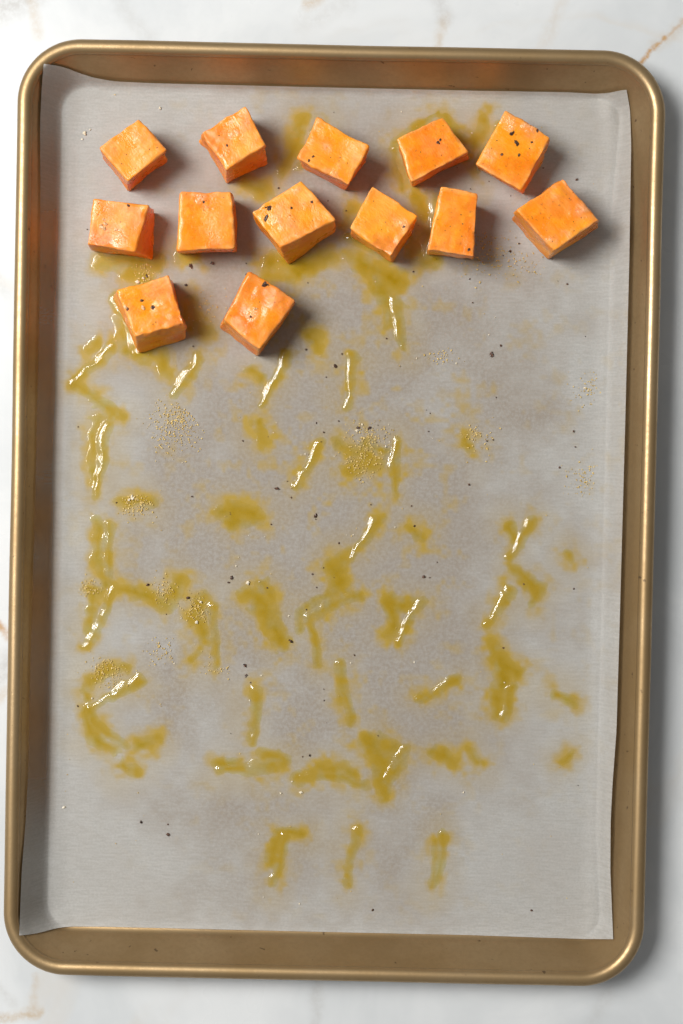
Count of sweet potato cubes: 13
